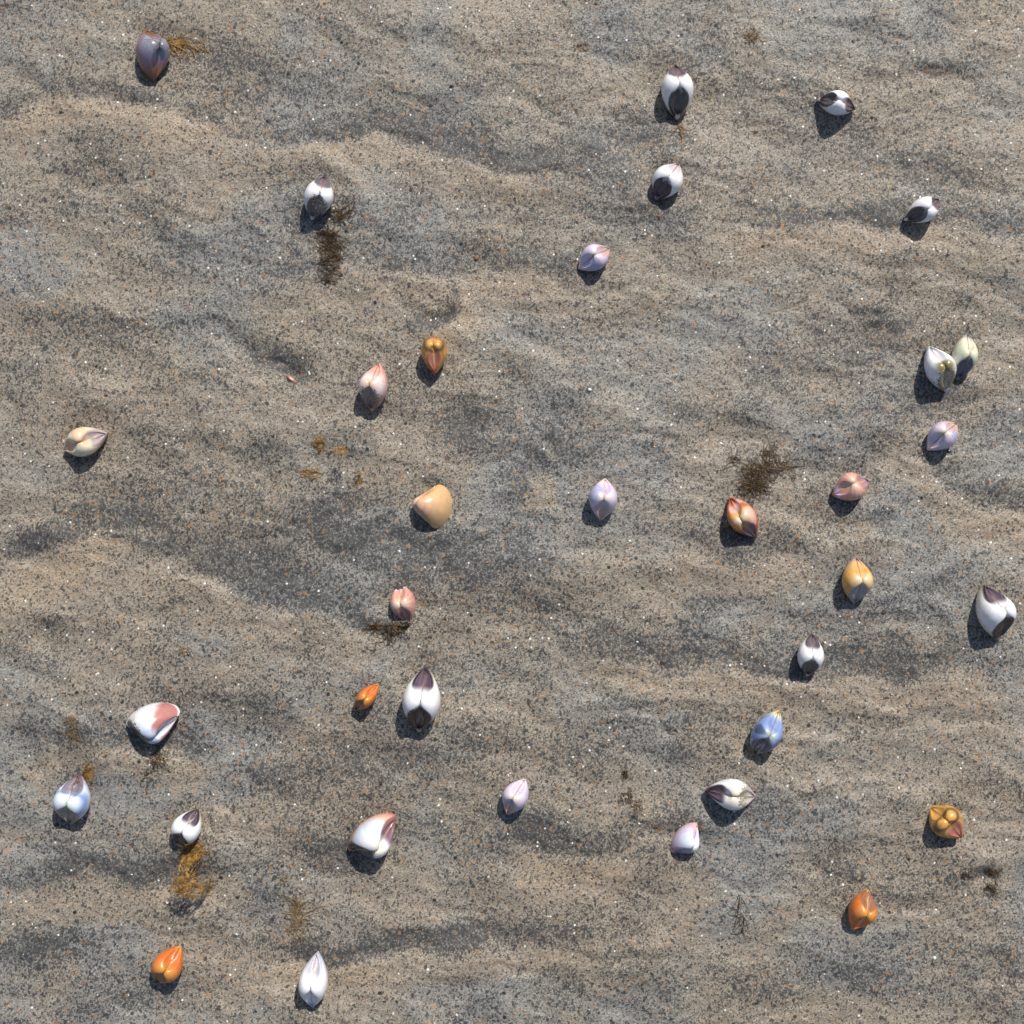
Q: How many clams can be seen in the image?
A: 35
